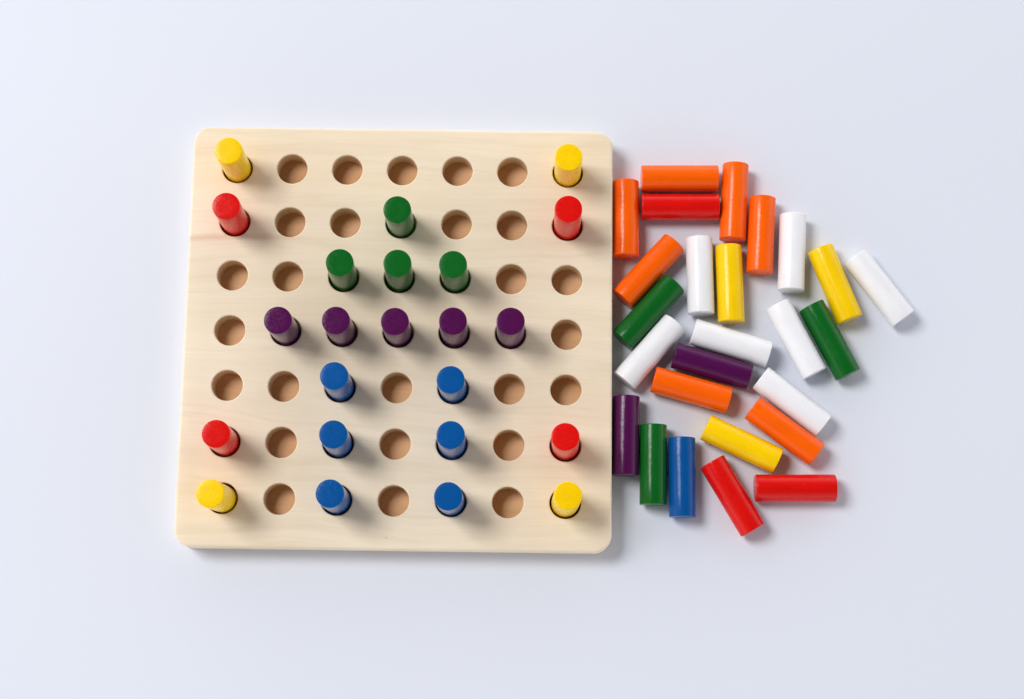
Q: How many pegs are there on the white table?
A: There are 49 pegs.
